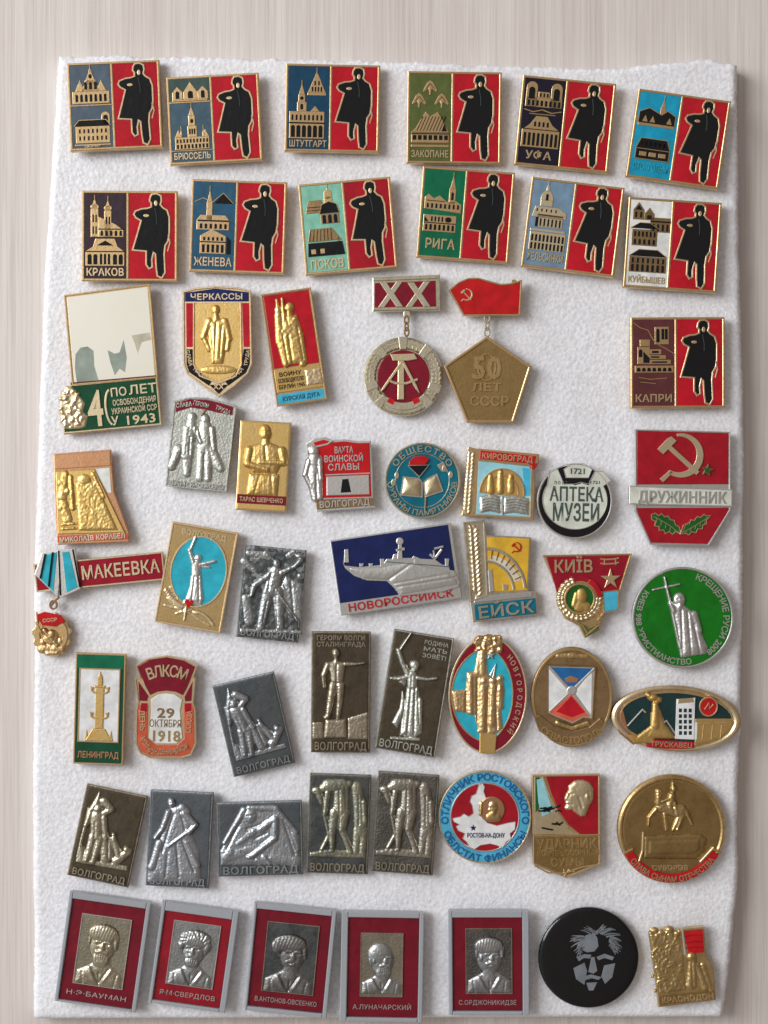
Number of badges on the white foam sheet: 56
